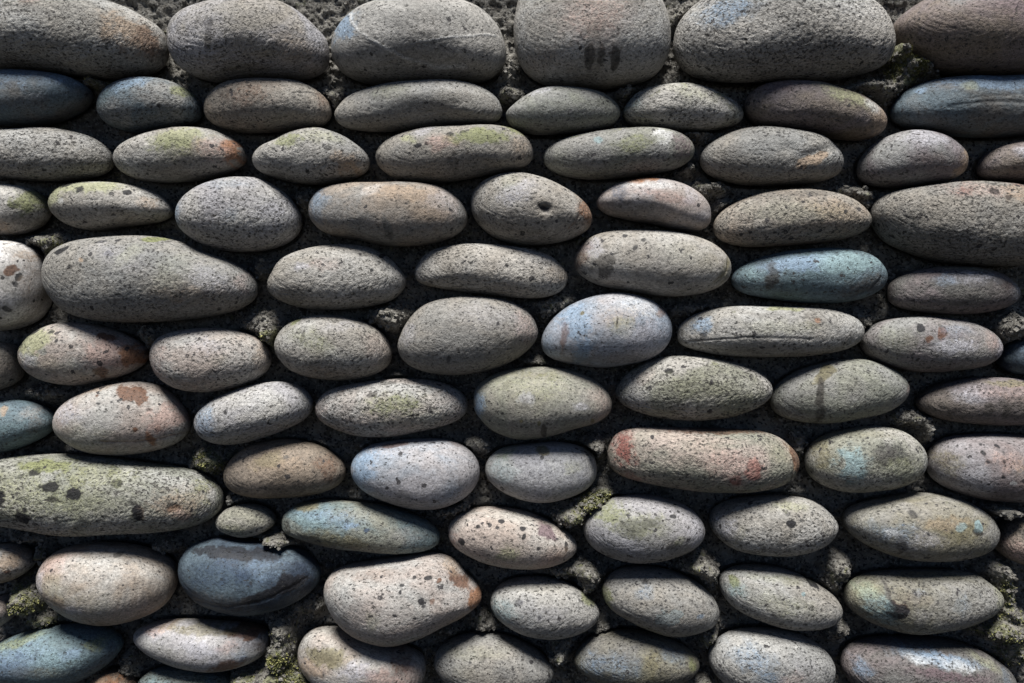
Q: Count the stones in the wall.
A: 86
